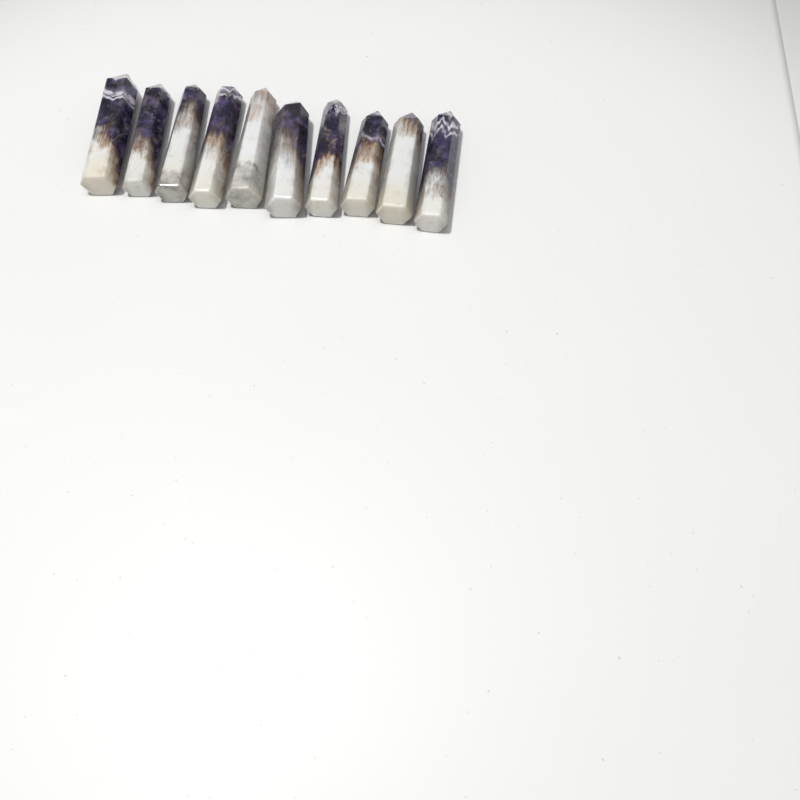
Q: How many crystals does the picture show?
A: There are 10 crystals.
